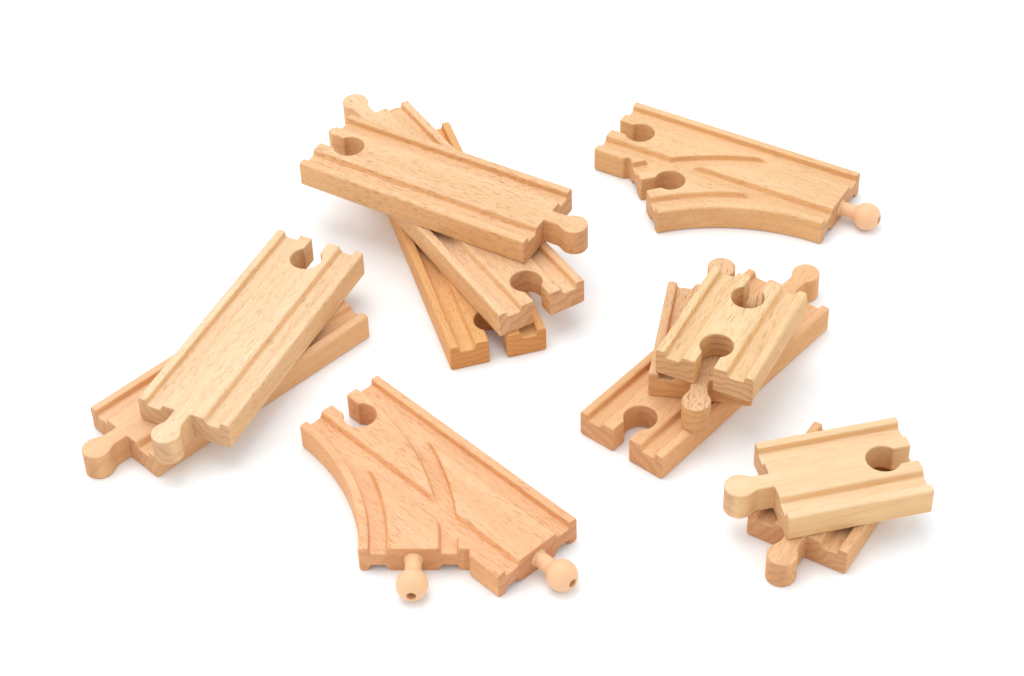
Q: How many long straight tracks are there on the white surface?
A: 6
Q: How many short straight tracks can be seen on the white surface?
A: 4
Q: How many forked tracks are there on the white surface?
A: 2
